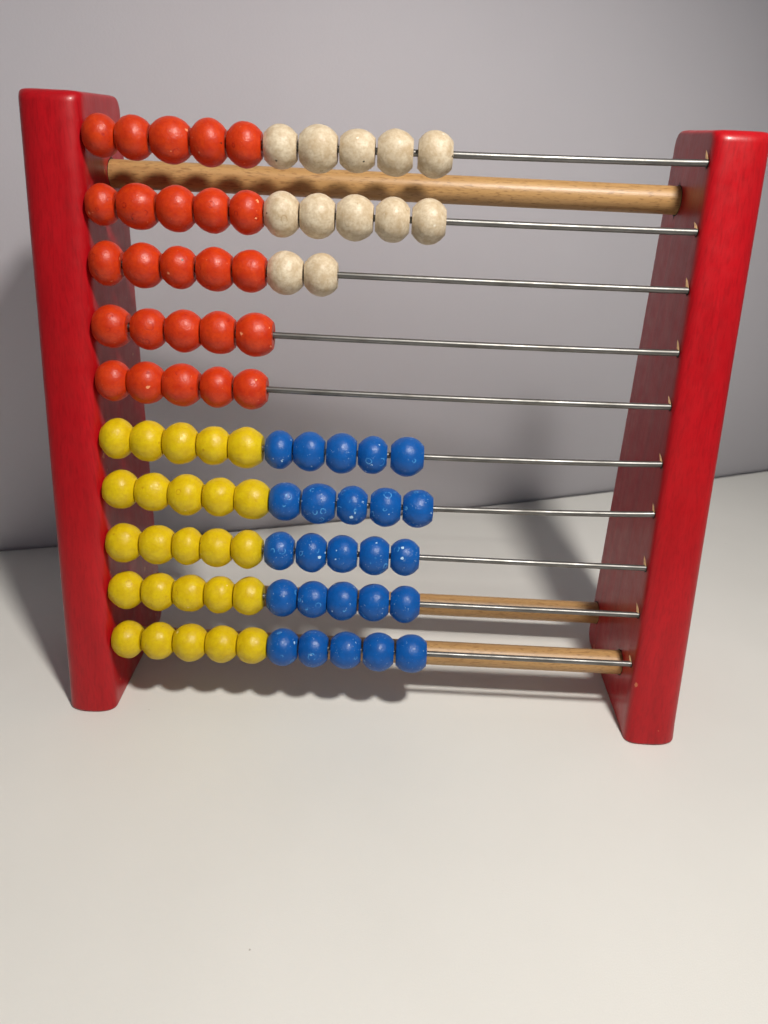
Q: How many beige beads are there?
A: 12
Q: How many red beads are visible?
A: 25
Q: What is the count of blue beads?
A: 25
